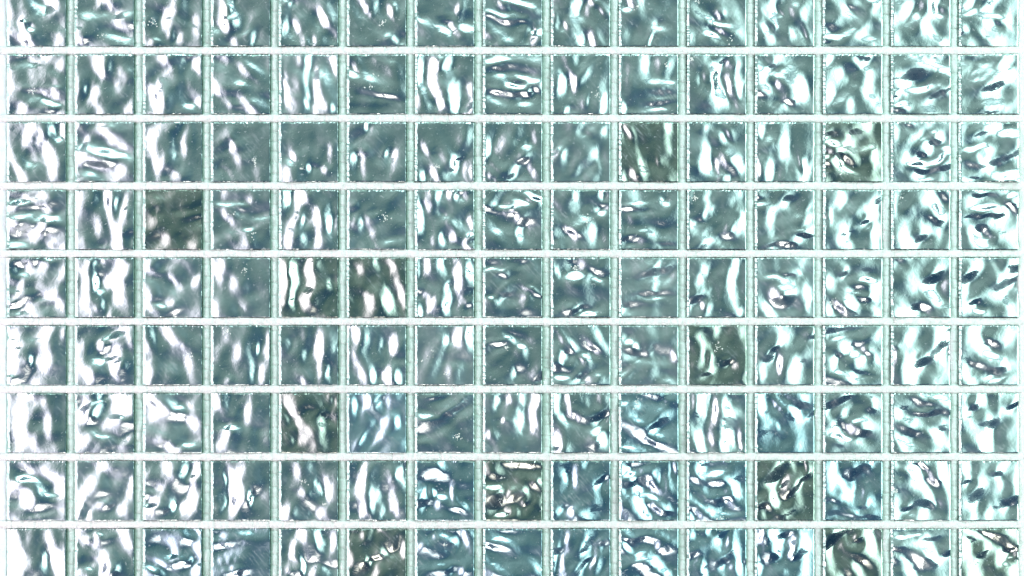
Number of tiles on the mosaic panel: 135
